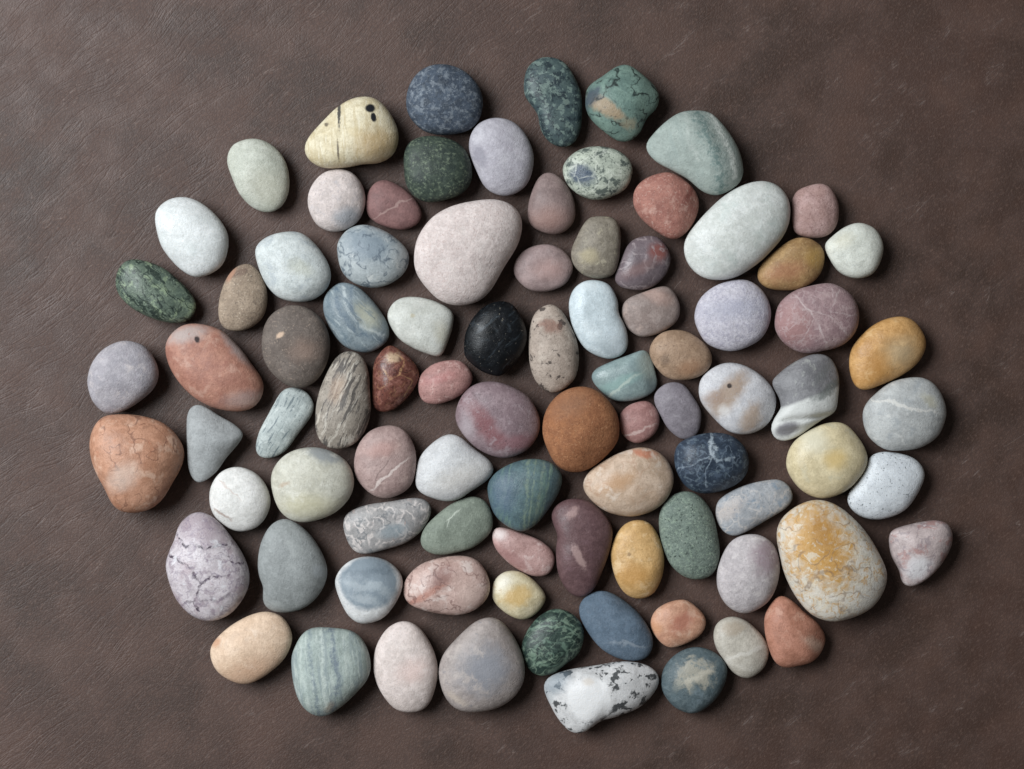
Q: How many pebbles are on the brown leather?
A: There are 88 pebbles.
